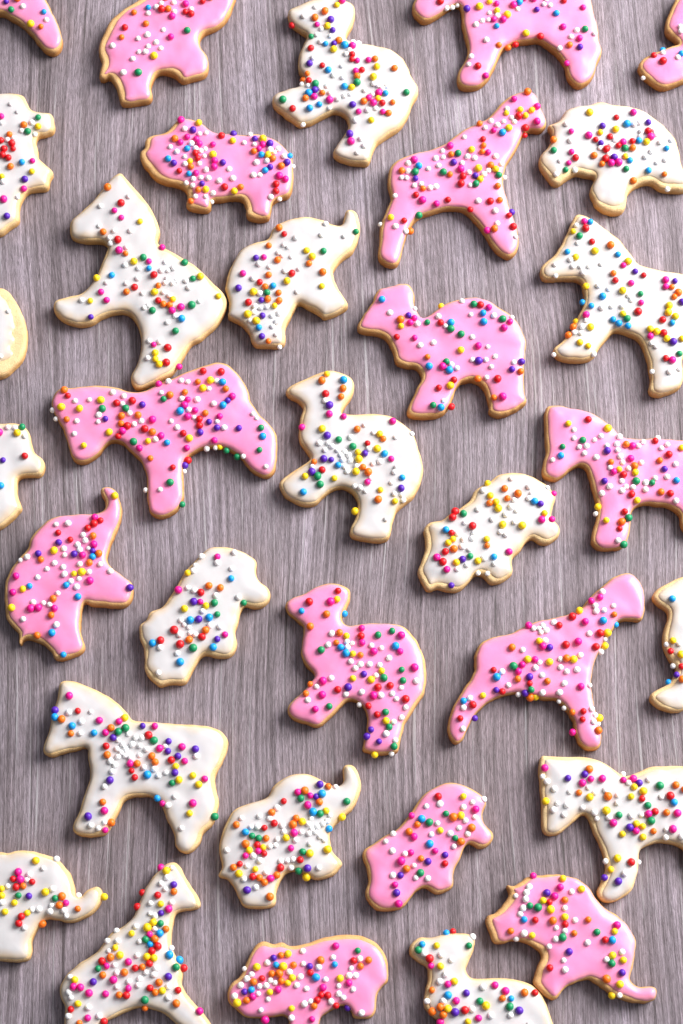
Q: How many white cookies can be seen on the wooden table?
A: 18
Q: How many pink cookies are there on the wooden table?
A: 15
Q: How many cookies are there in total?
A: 33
